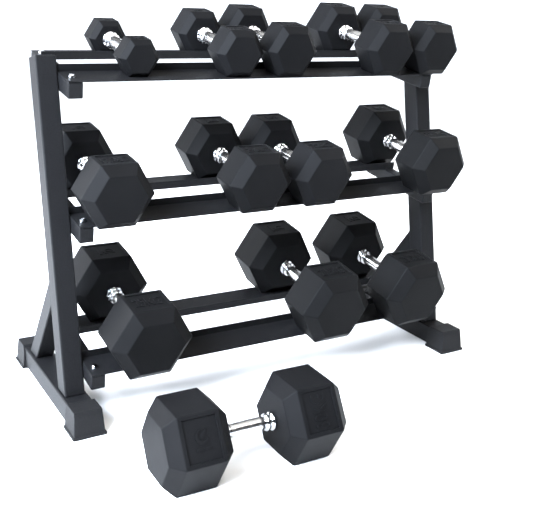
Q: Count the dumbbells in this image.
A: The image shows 13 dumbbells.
